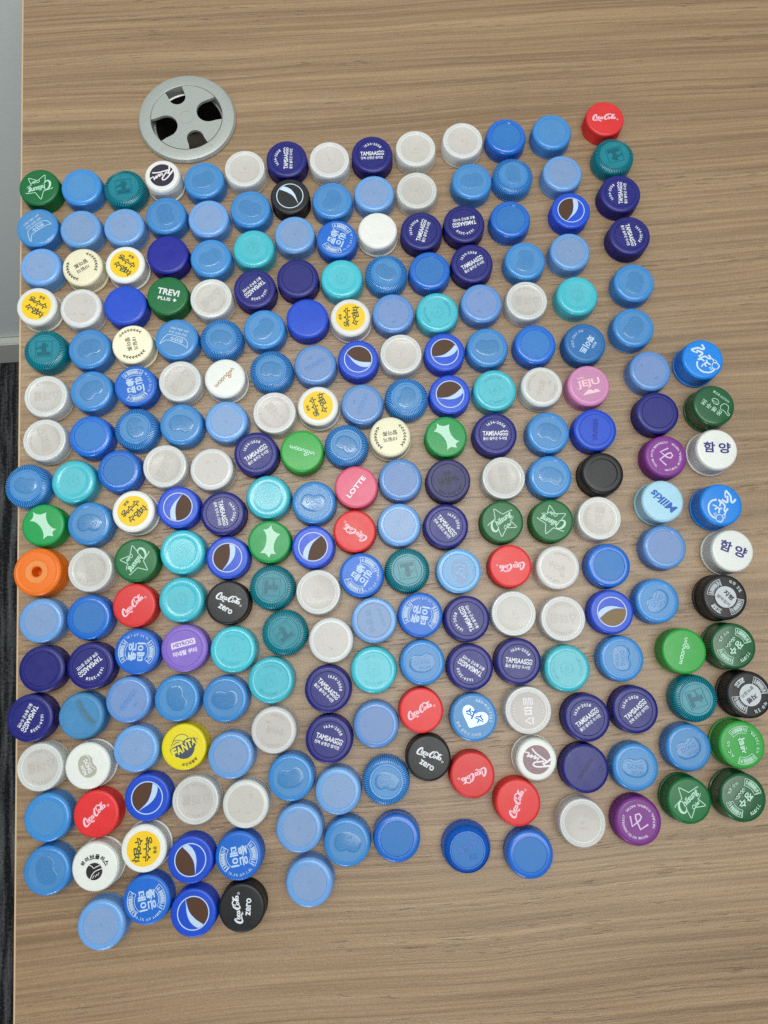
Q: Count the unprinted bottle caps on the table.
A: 141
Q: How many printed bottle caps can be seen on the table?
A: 98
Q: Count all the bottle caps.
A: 239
